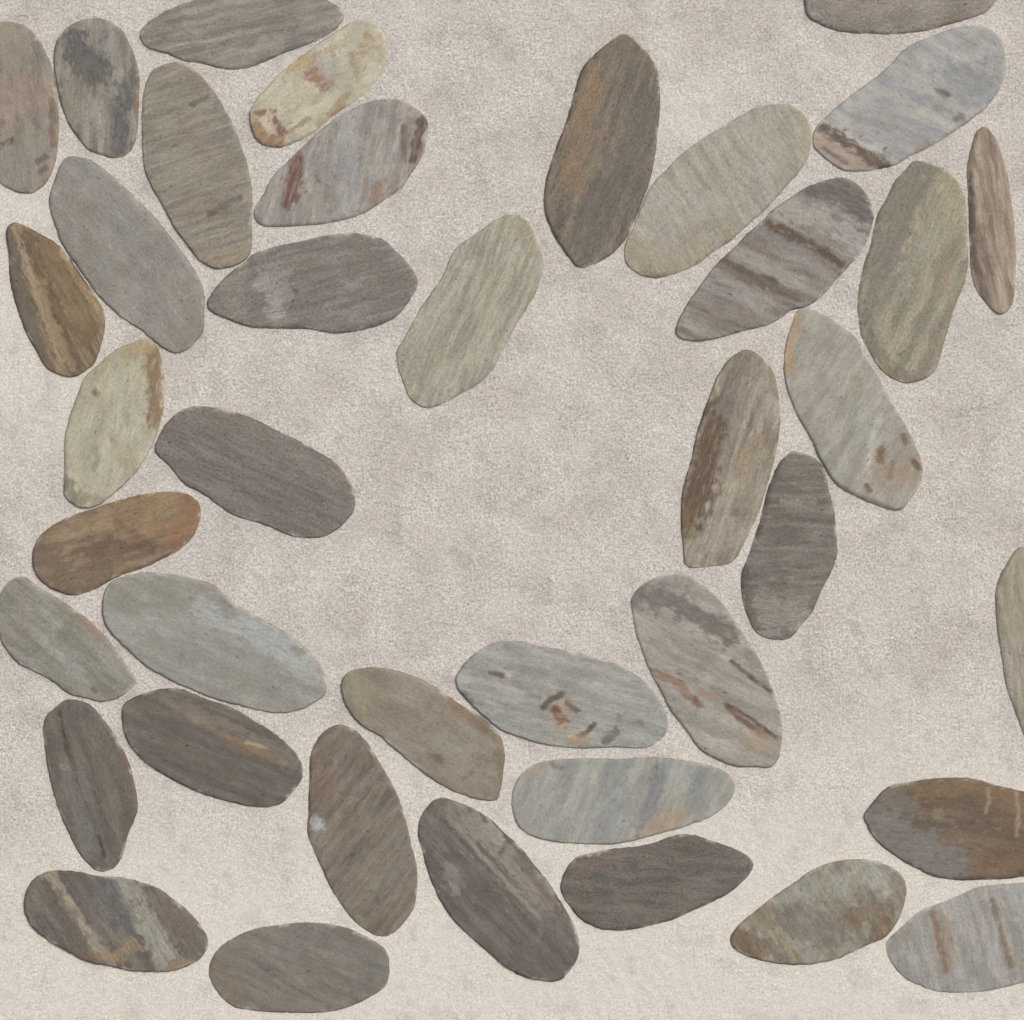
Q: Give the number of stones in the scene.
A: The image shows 40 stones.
